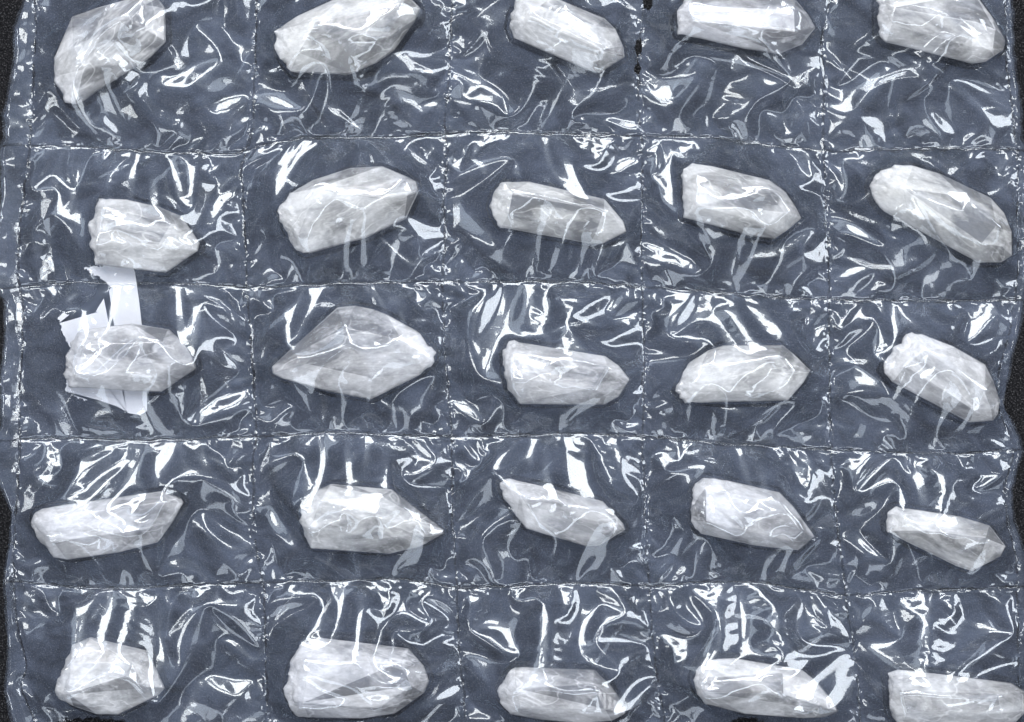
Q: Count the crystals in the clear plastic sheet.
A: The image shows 25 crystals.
